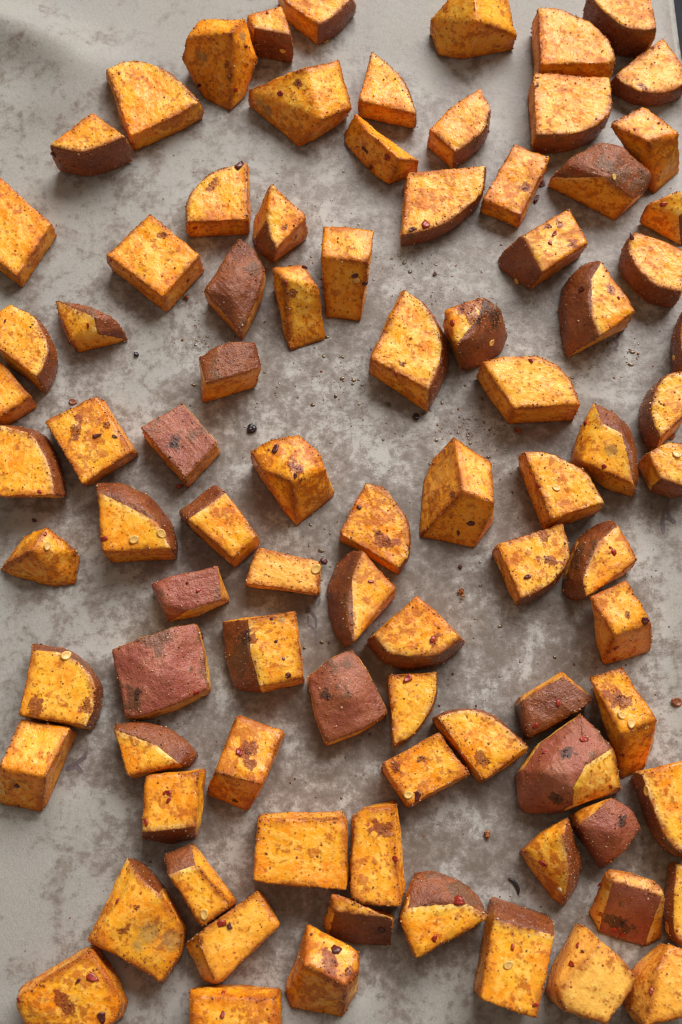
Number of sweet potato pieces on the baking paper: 89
